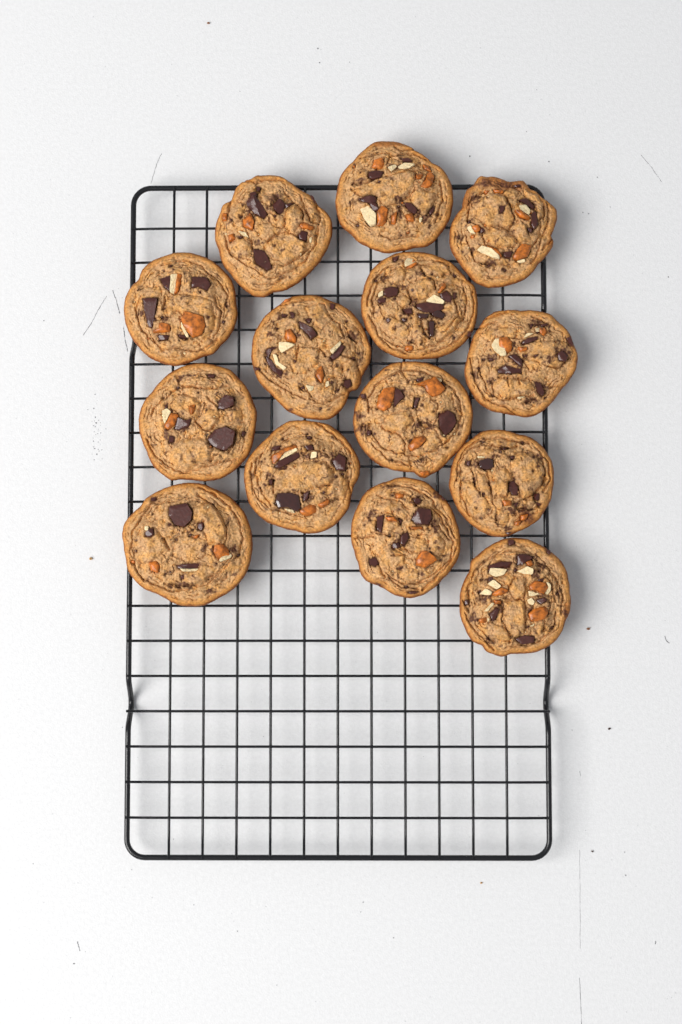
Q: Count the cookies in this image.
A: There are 14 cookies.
